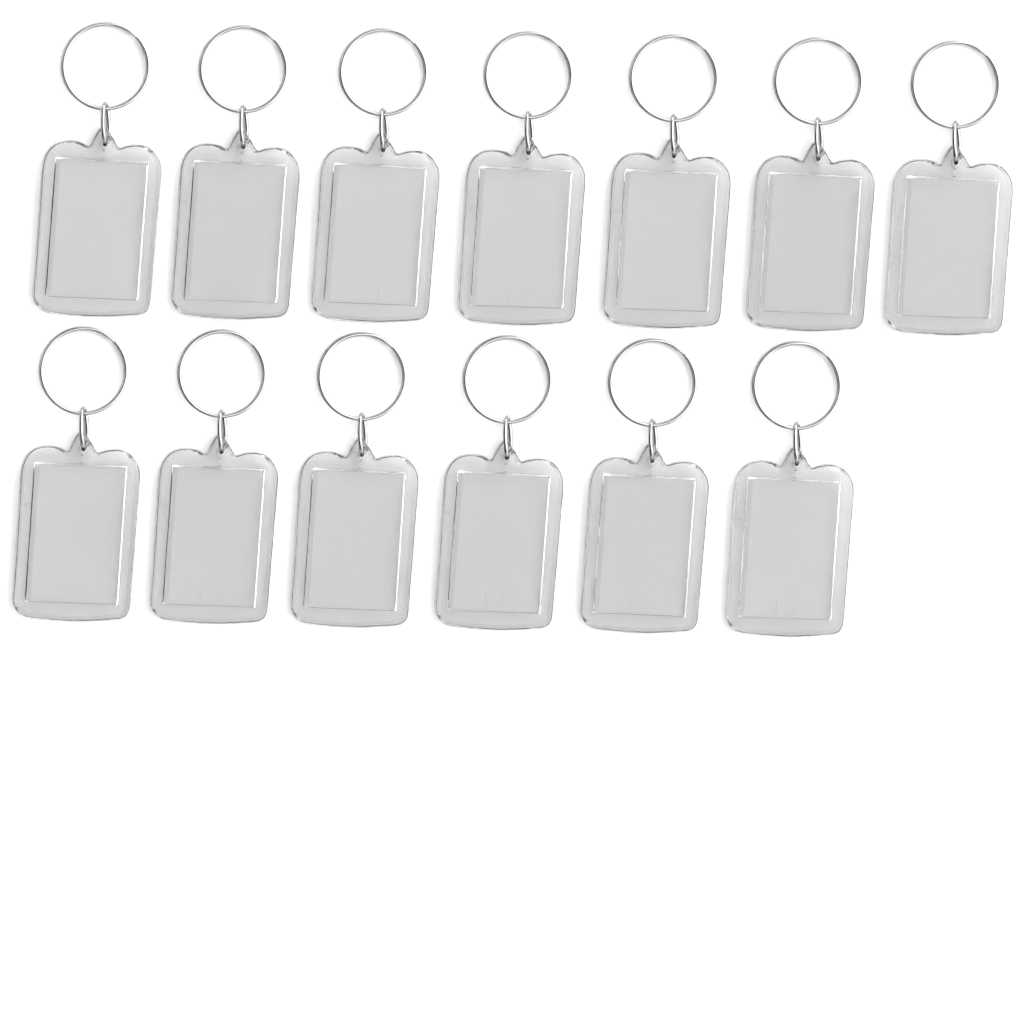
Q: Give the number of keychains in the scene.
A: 13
